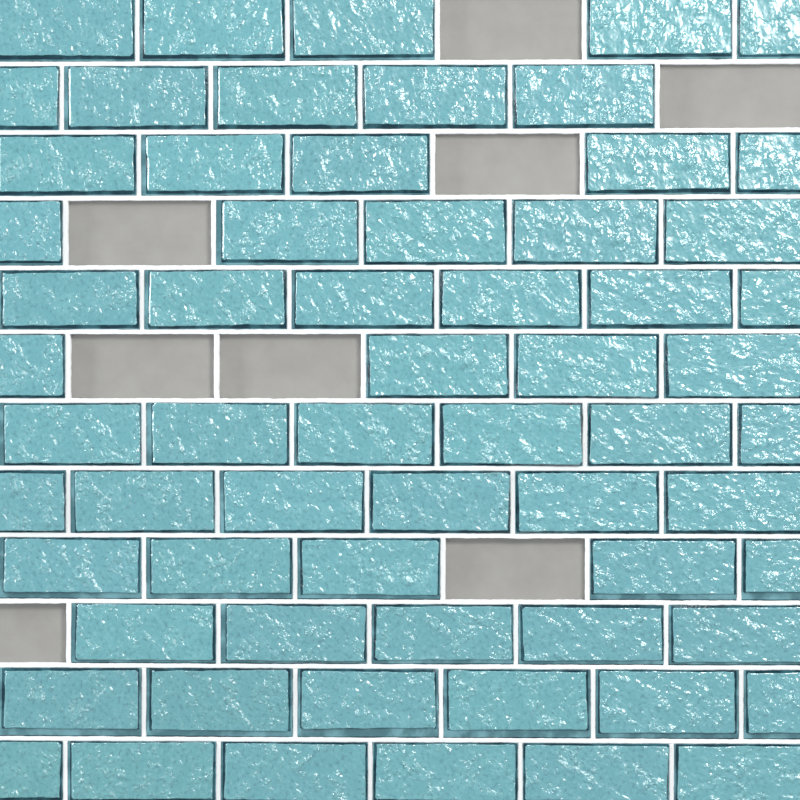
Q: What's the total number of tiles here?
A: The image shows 64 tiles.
